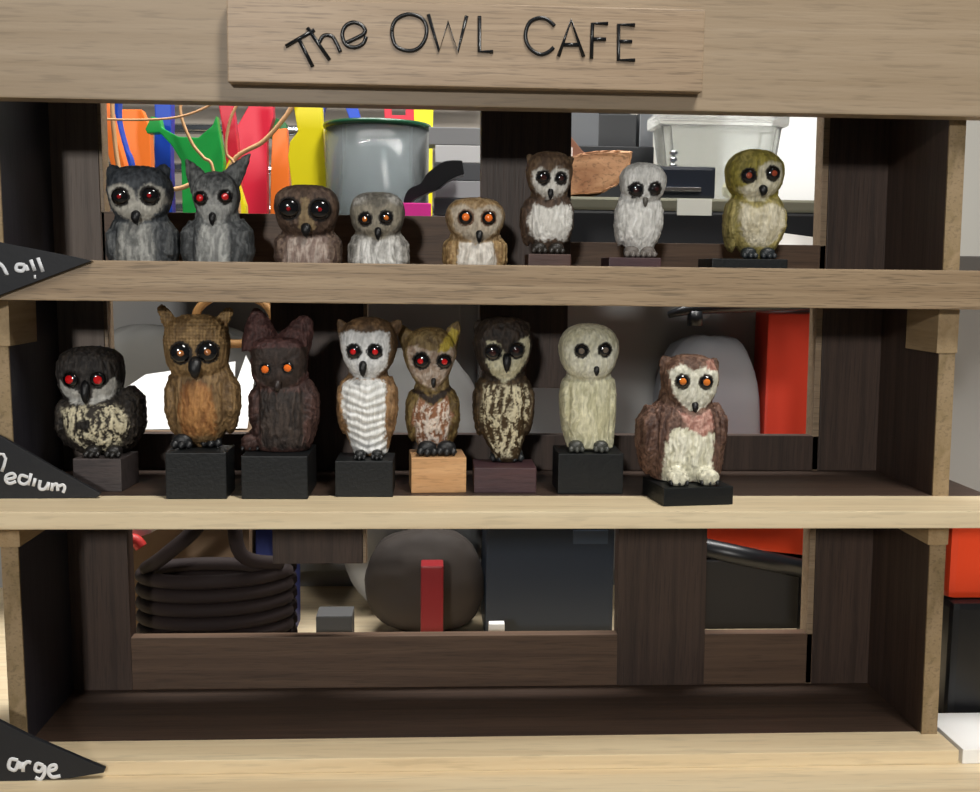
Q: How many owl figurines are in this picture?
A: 16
